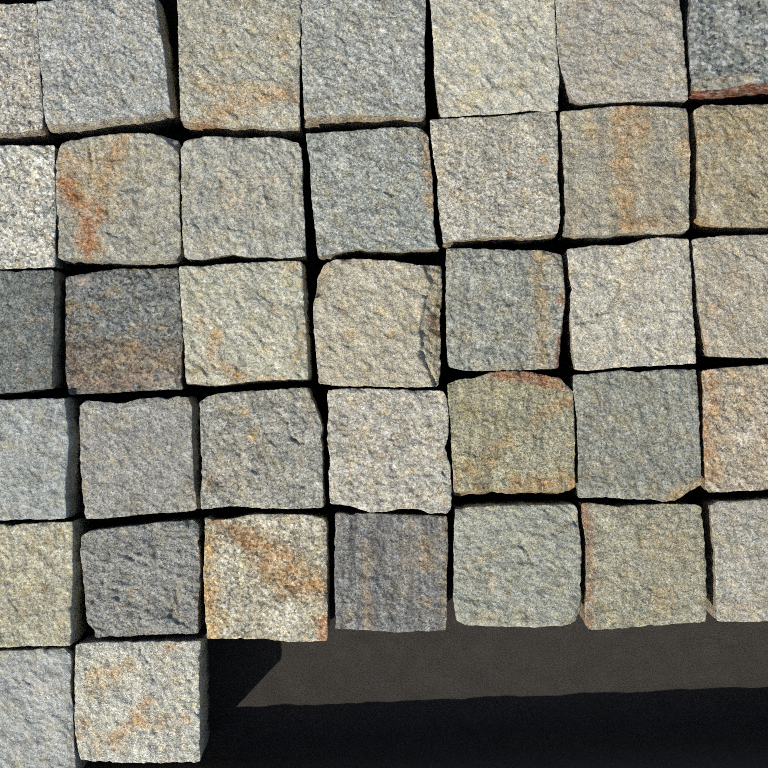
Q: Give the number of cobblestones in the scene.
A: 37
